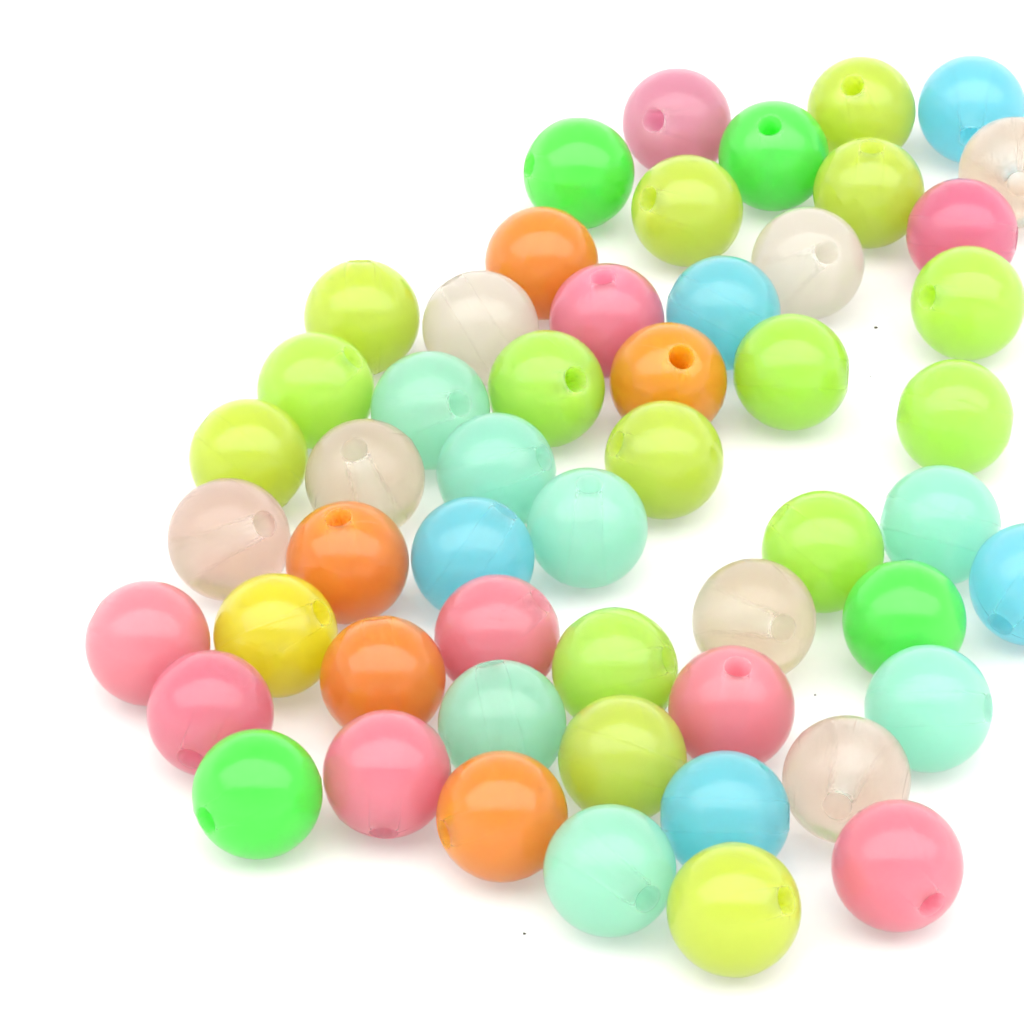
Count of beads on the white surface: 53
